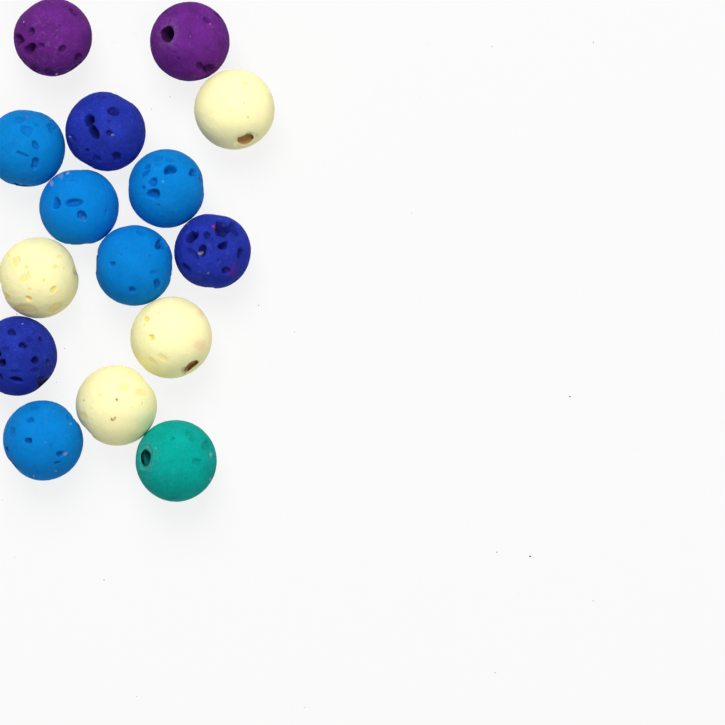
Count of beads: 15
